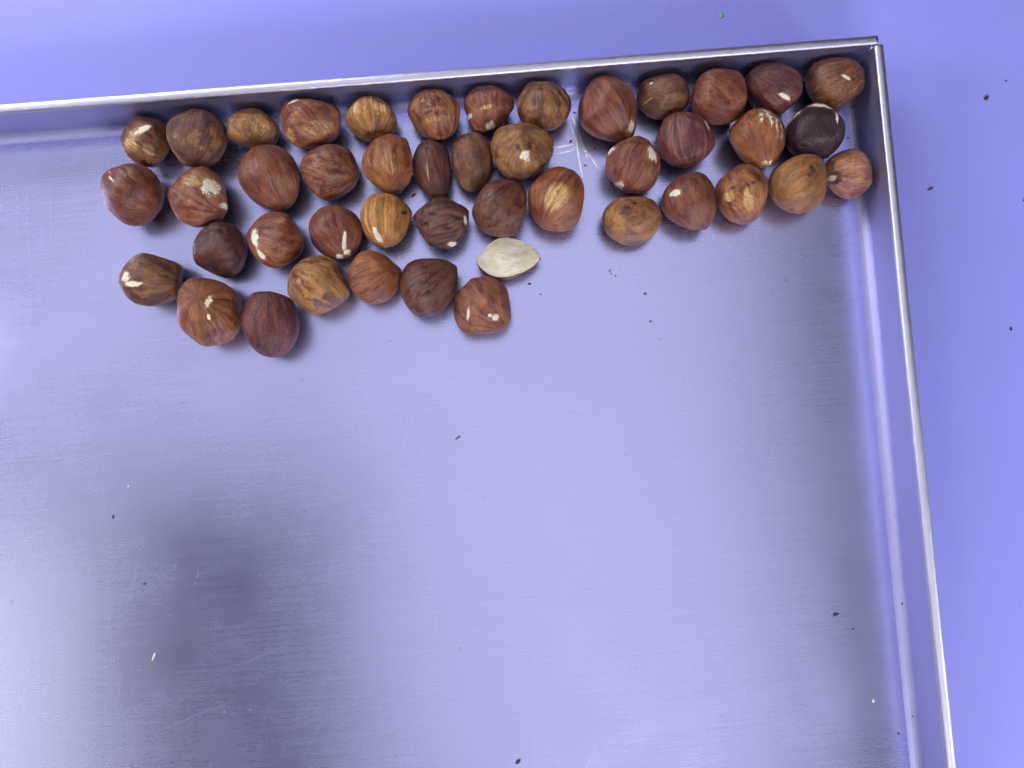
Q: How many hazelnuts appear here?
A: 45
